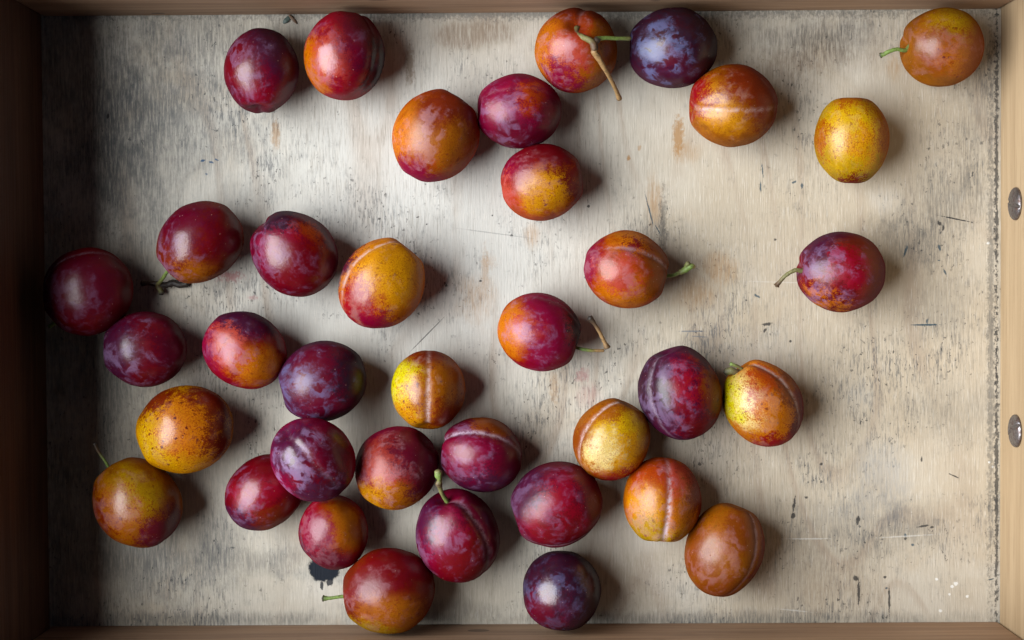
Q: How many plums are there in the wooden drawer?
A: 37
